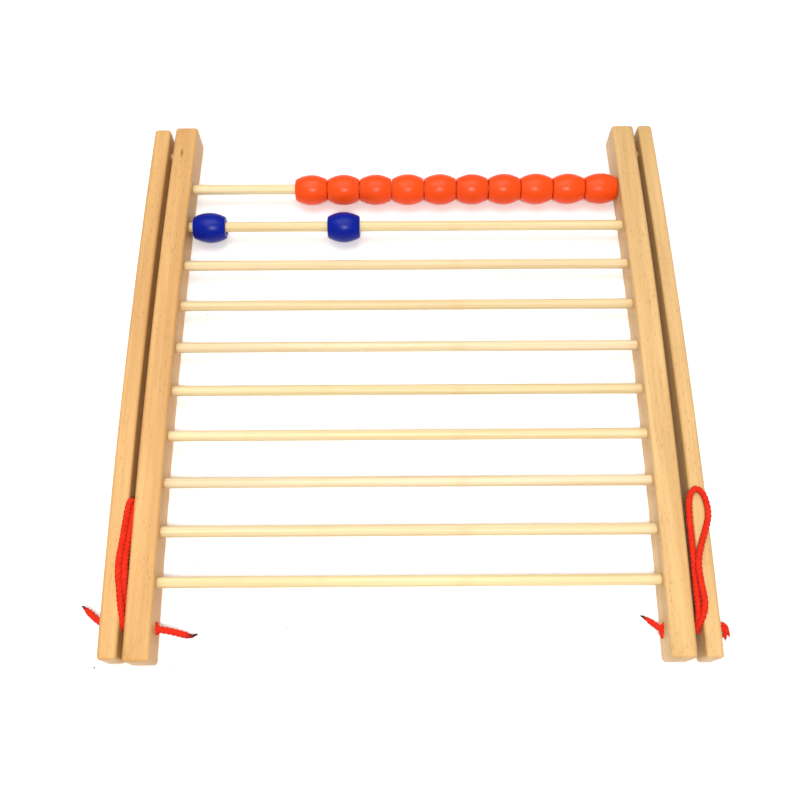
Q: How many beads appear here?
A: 12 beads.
